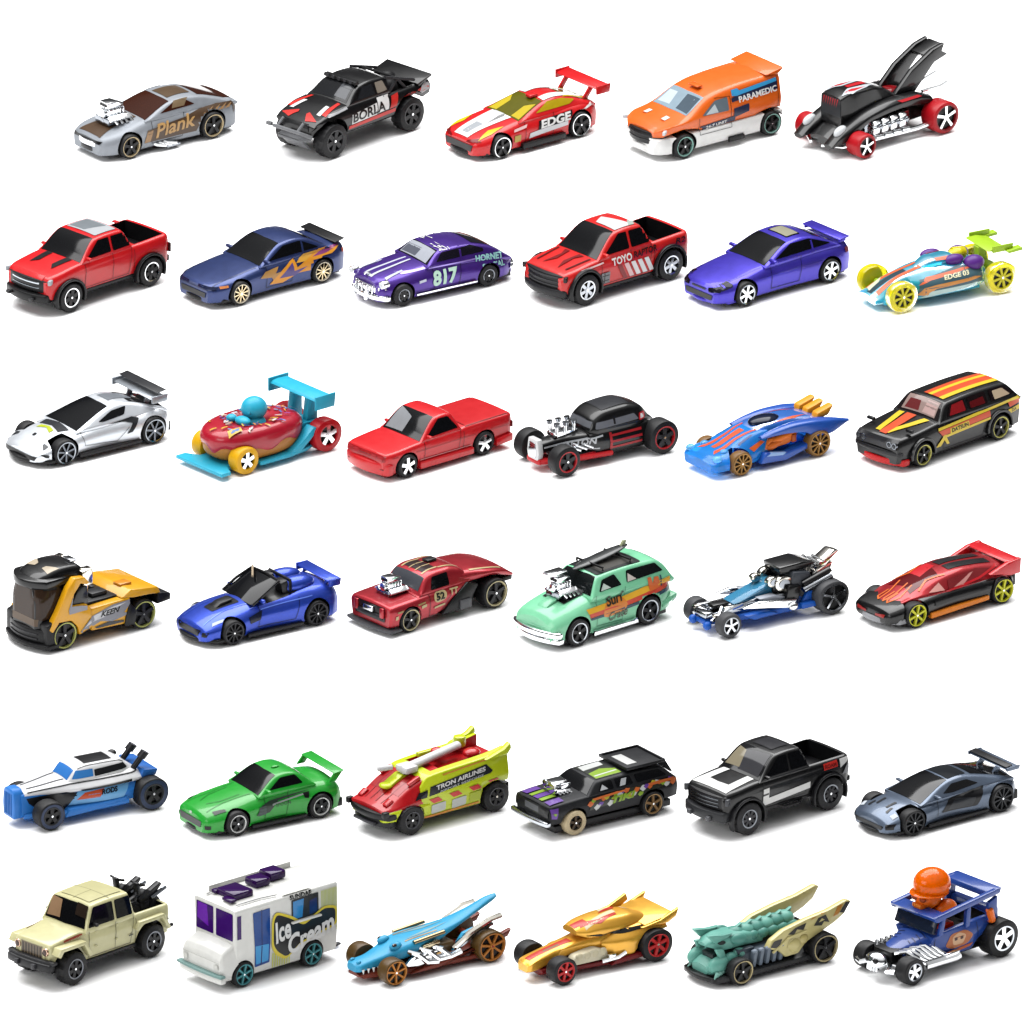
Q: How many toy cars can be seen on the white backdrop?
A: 35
